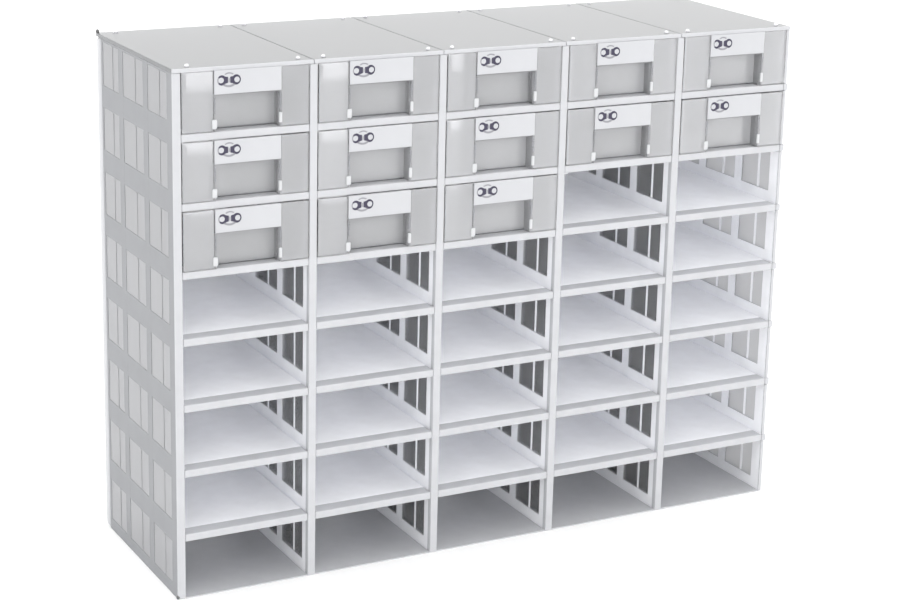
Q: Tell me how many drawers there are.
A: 13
